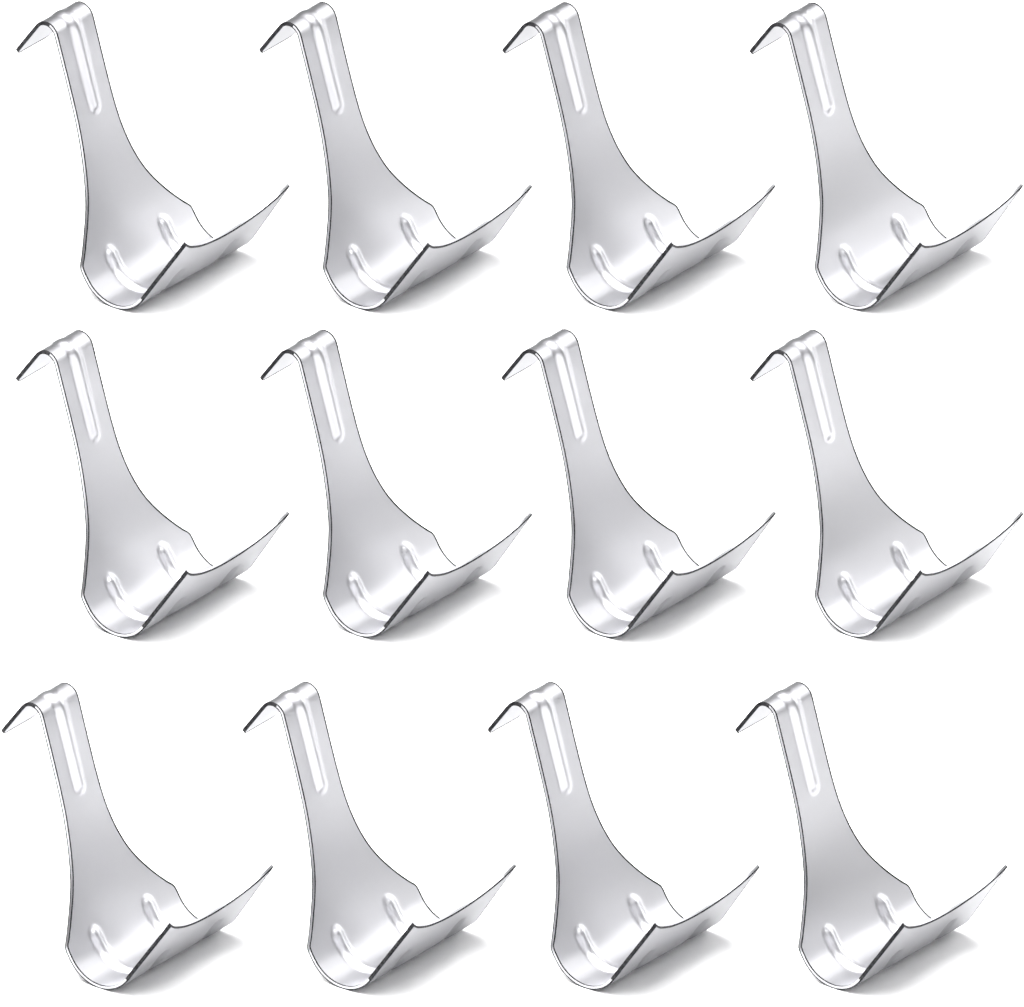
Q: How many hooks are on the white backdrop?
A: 12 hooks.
